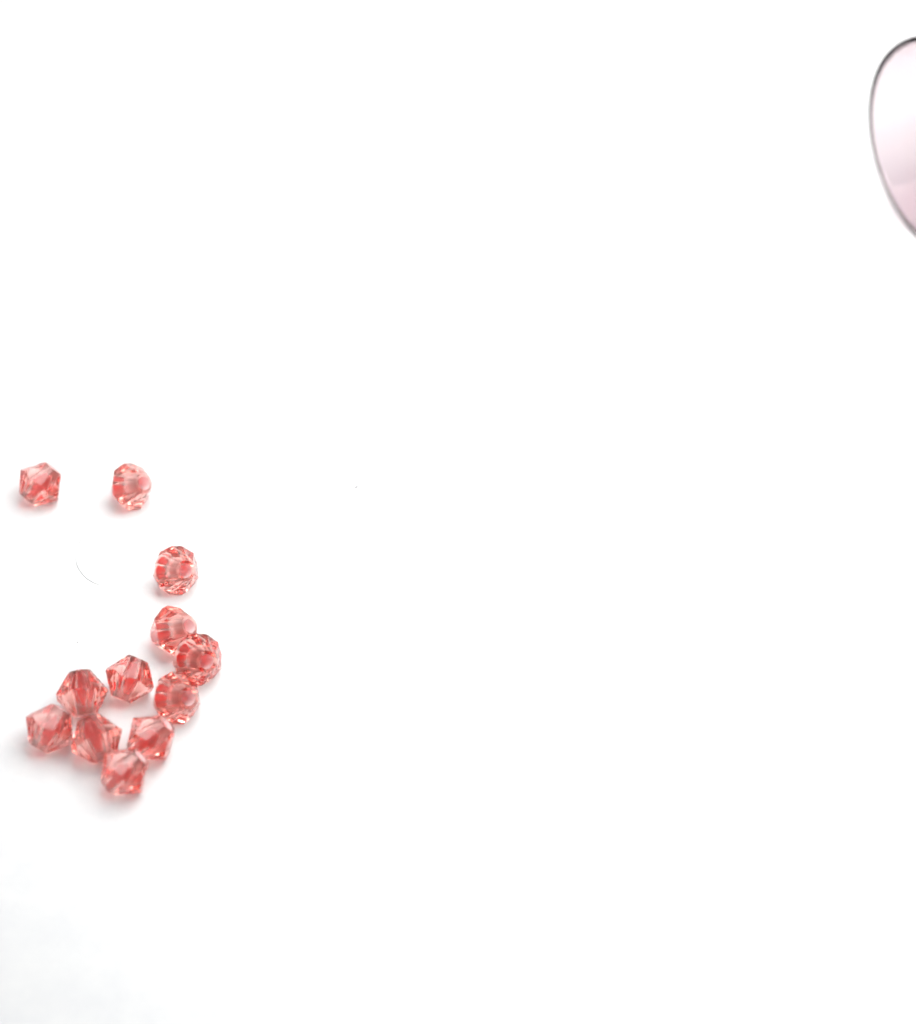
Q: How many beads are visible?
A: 12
